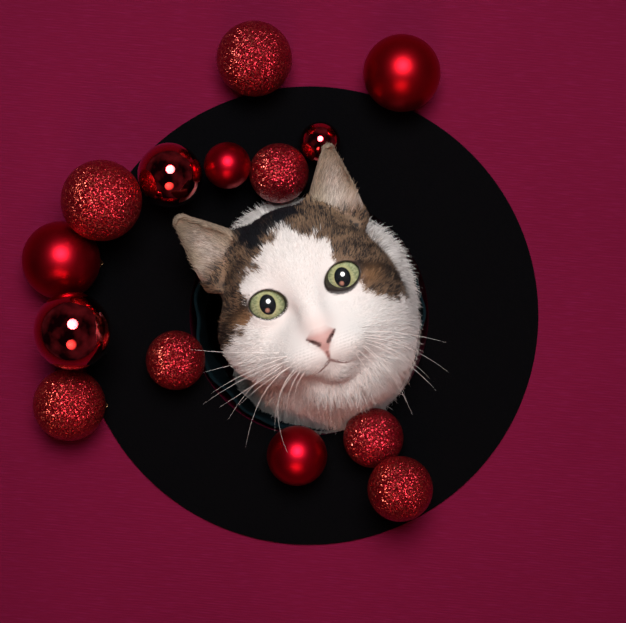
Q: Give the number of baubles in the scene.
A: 14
